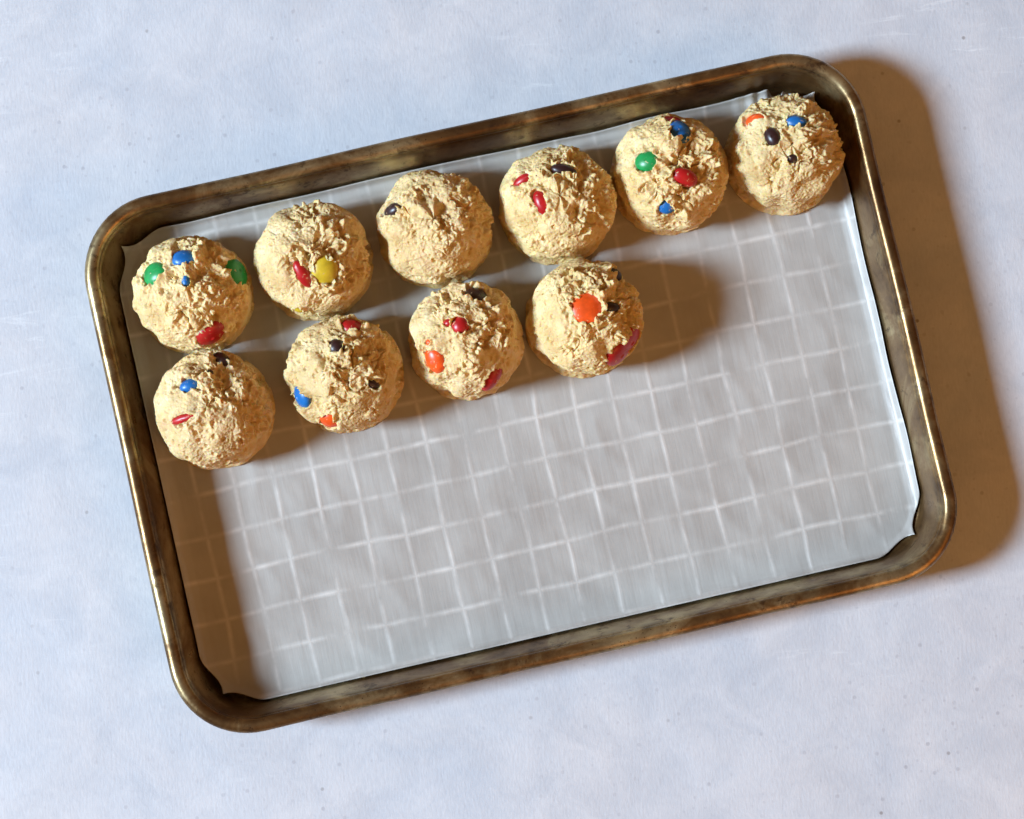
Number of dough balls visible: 10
